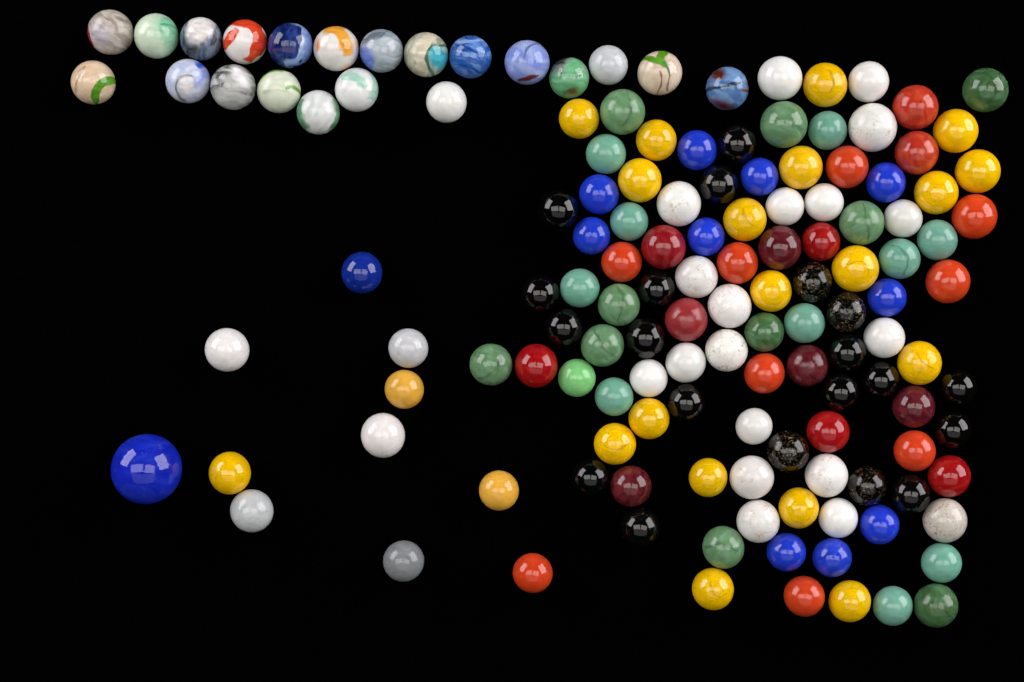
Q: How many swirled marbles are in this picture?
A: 19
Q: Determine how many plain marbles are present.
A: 121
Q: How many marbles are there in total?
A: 140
